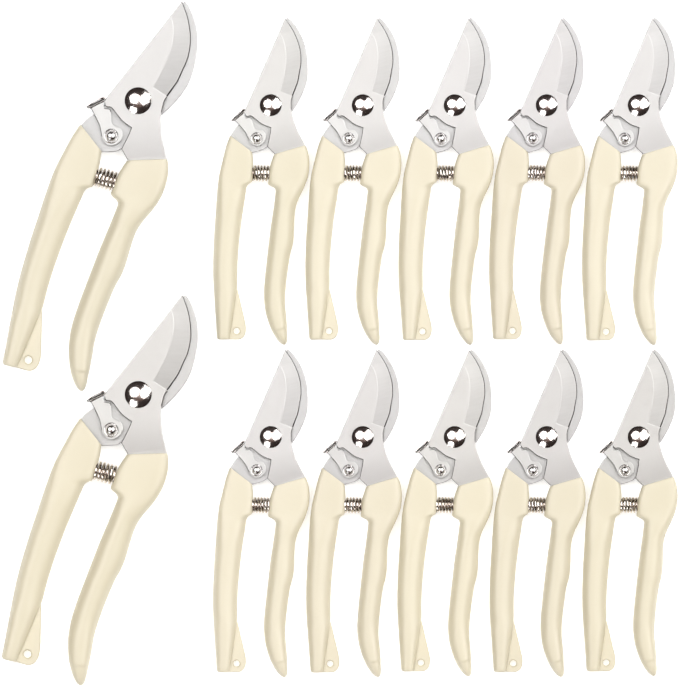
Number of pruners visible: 12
